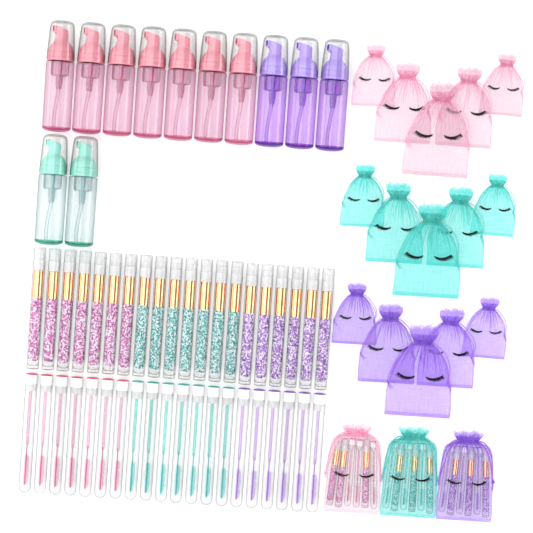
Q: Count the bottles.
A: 12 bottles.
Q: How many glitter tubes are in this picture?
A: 29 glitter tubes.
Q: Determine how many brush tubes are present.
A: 29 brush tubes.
